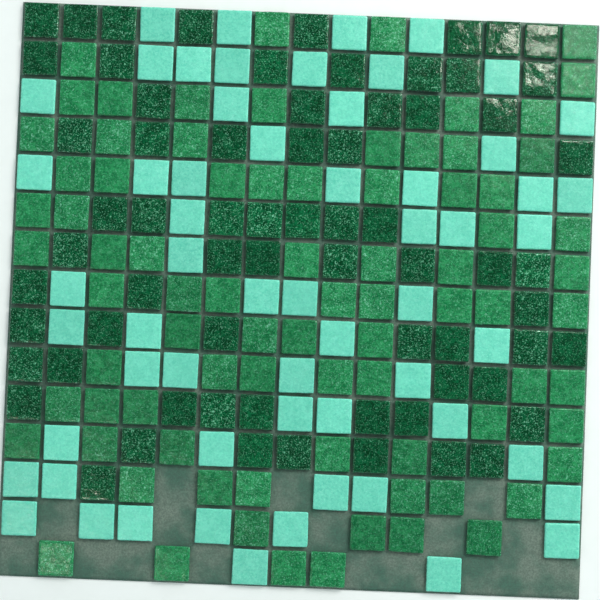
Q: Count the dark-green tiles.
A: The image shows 68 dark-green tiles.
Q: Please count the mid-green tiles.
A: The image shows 81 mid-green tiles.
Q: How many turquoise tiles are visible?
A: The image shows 59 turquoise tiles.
